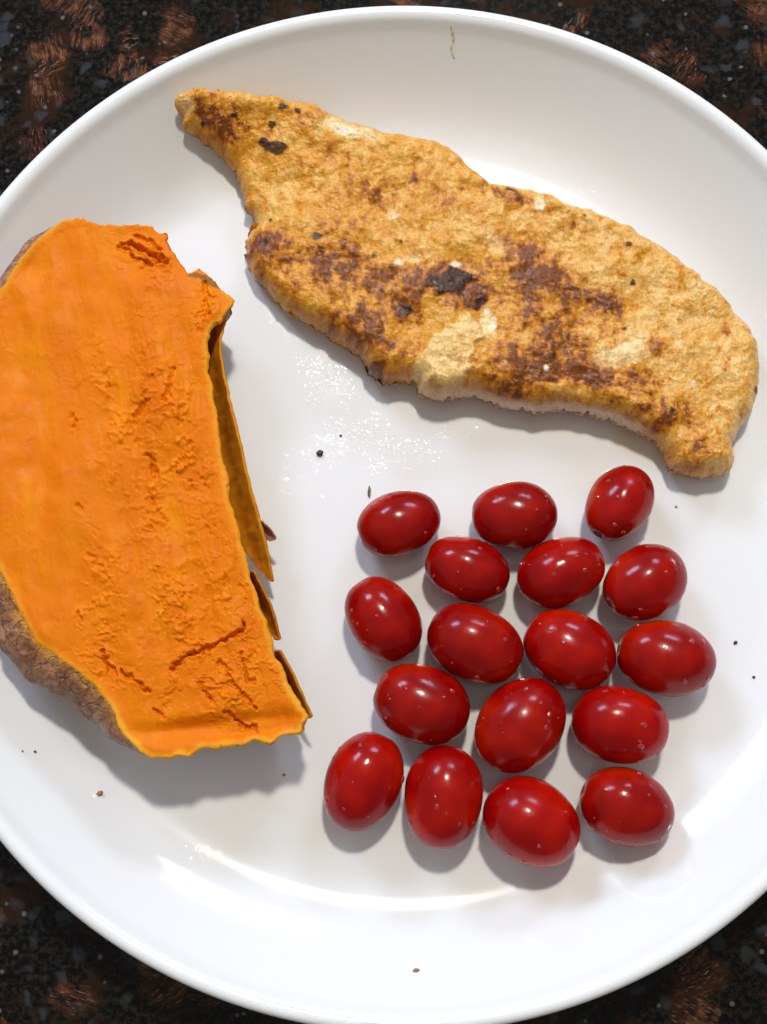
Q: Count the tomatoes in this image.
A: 17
